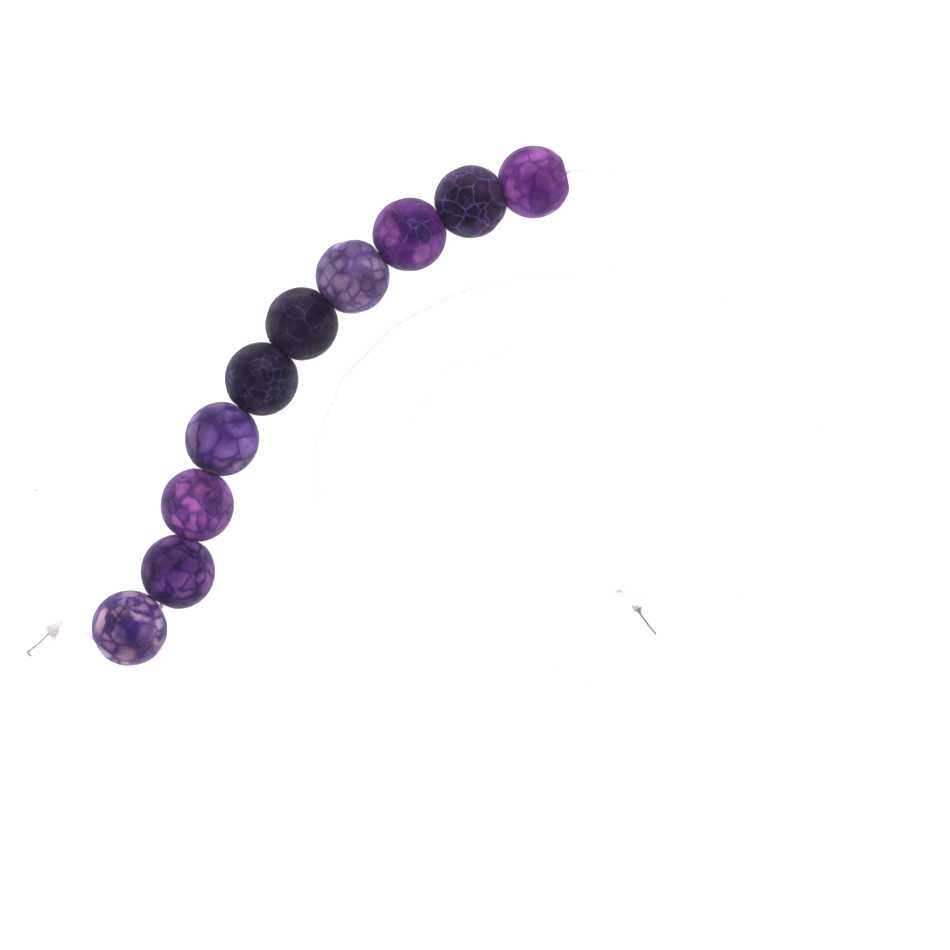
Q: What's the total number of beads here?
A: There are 10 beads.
